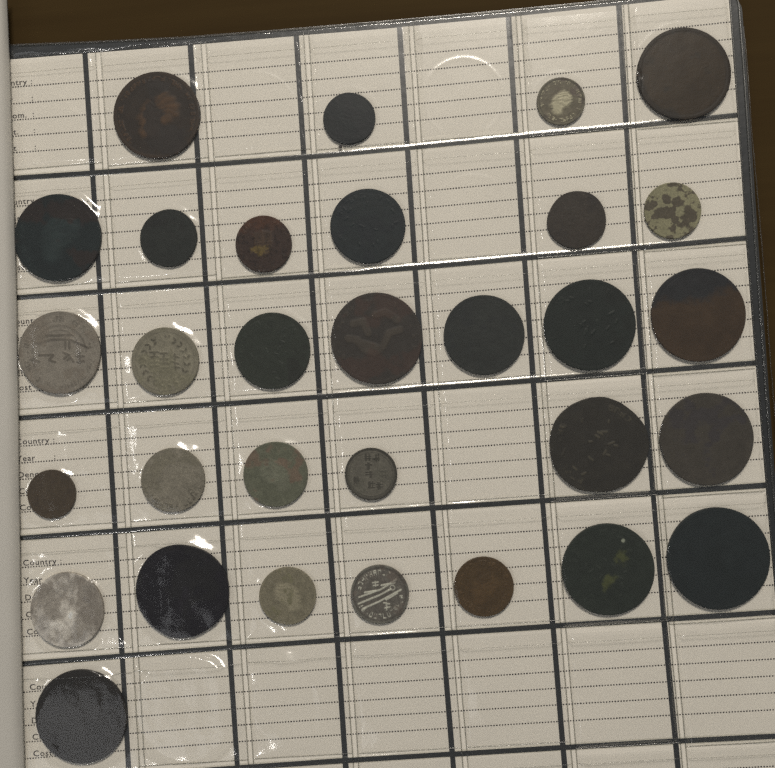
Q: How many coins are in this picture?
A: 31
